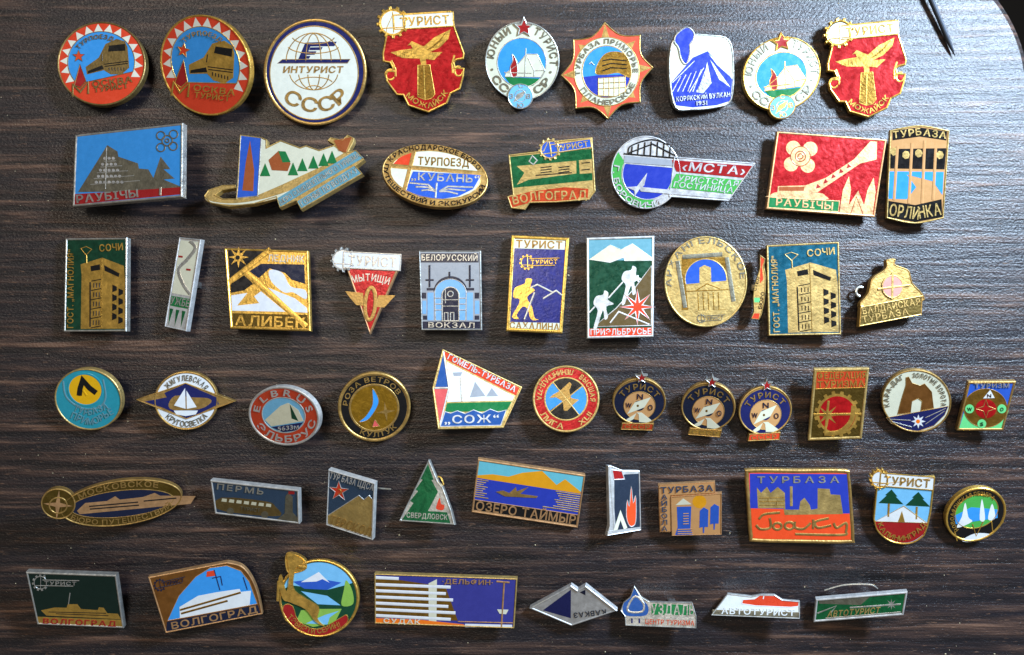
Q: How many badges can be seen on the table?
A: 57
